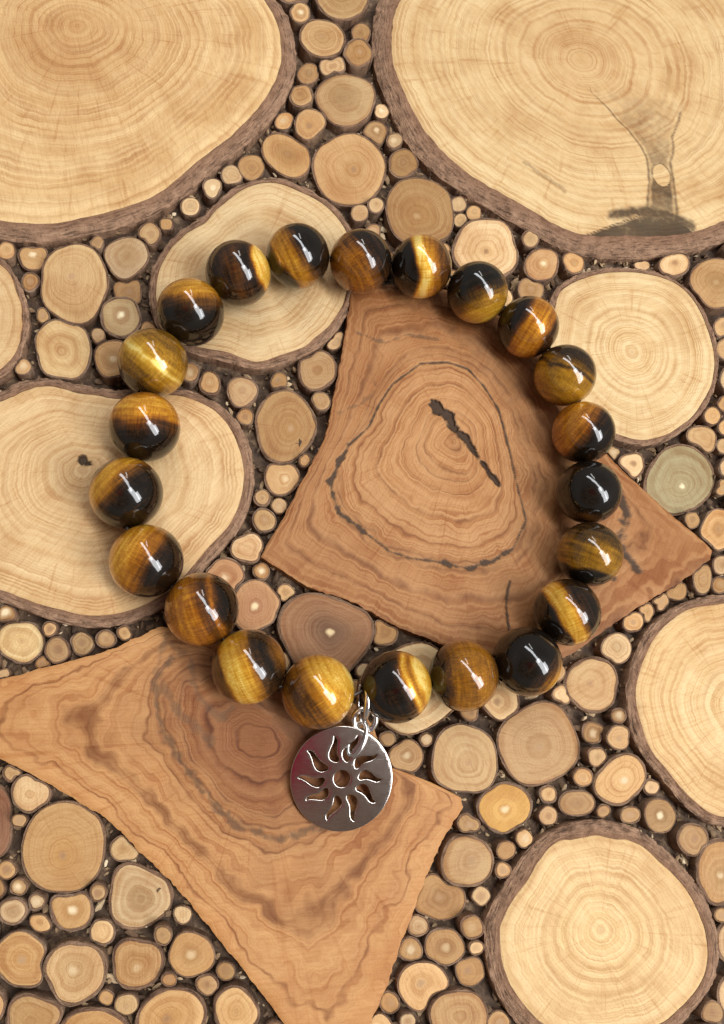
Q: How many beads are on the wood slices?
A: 22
